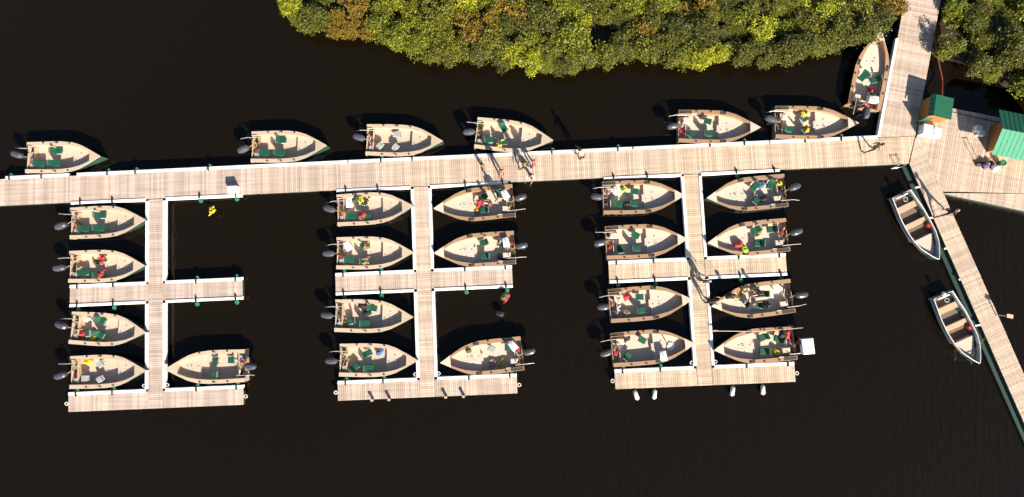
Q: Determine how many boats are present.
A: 29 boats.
